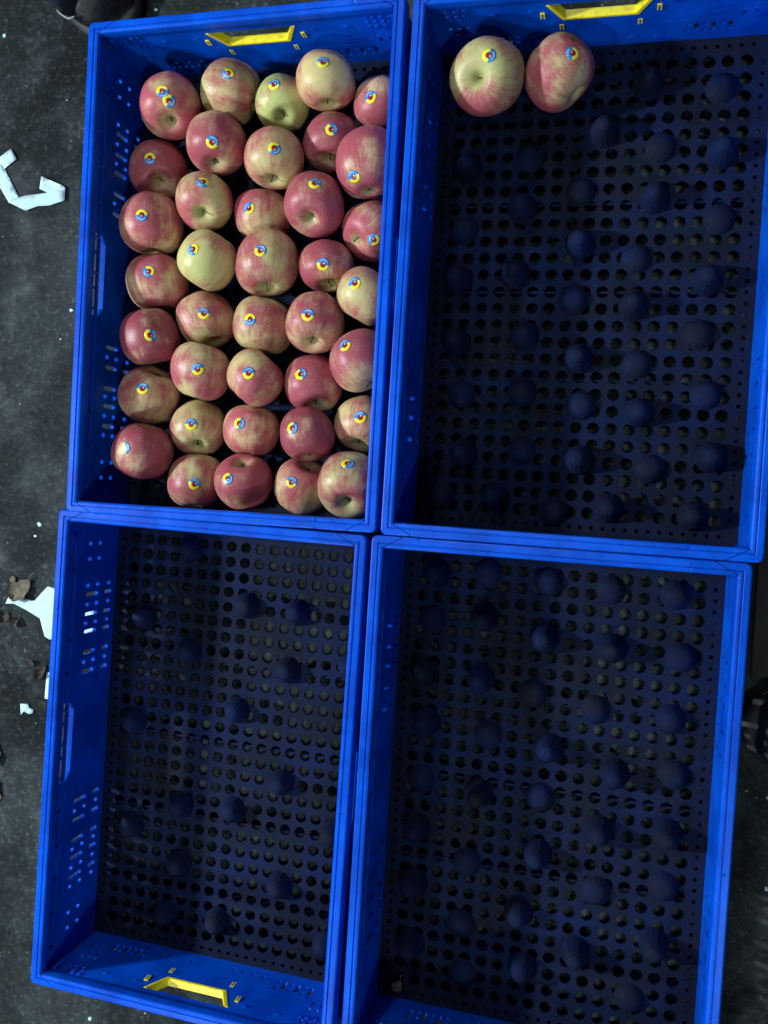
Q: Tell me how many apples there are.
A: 40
